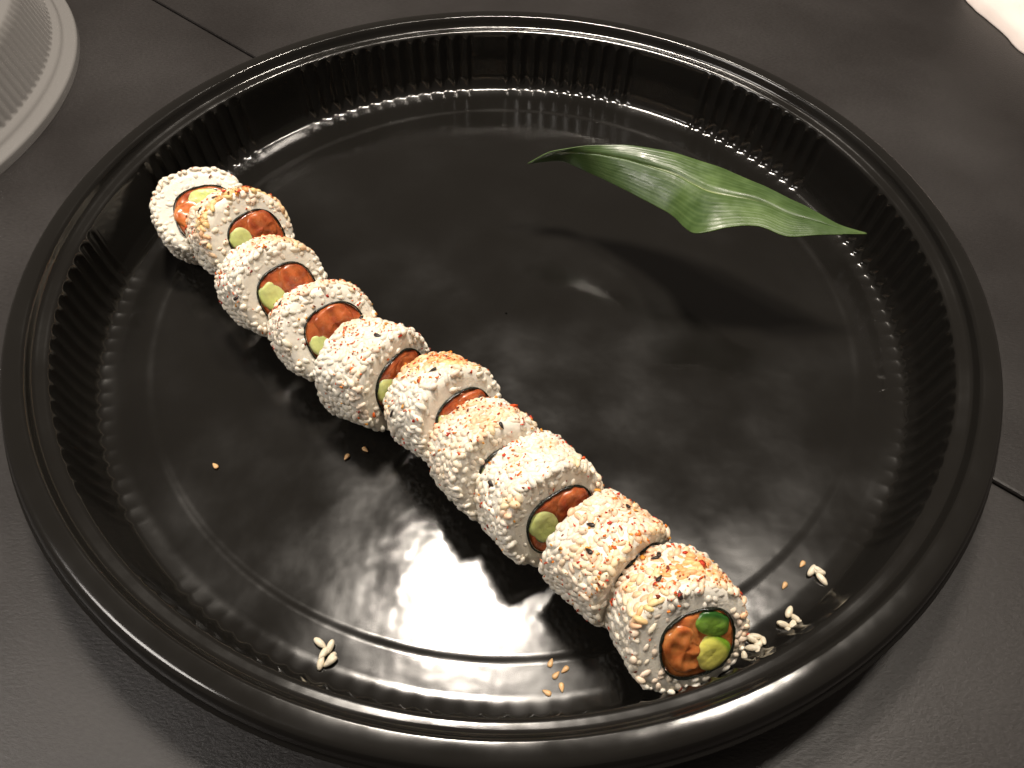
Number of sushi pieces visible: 10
